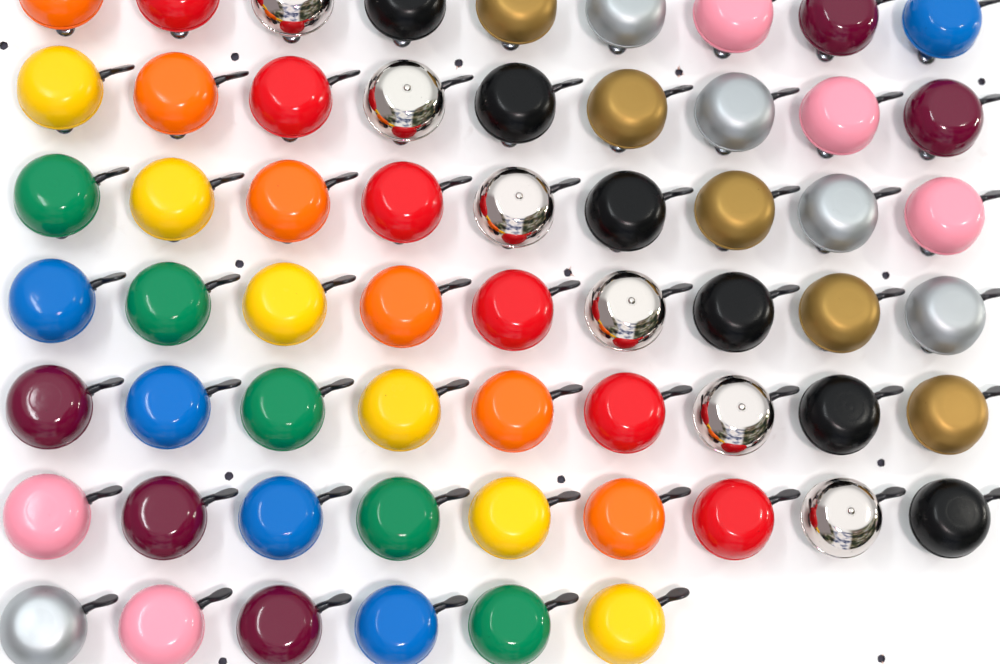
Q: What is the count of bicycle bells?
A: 60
